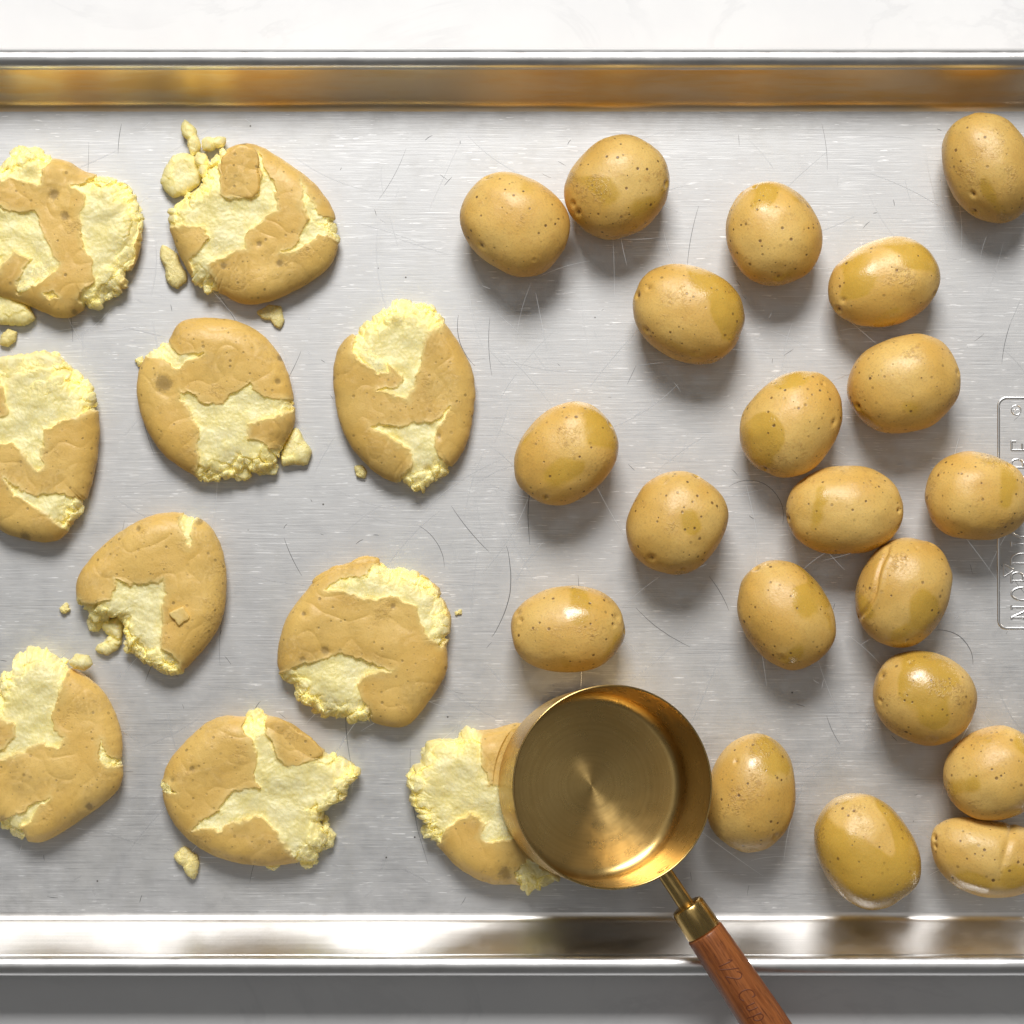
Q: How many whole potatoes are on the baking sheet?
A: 20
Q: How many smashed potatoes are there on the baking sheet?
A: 10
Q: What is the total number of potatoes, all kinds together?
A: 30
